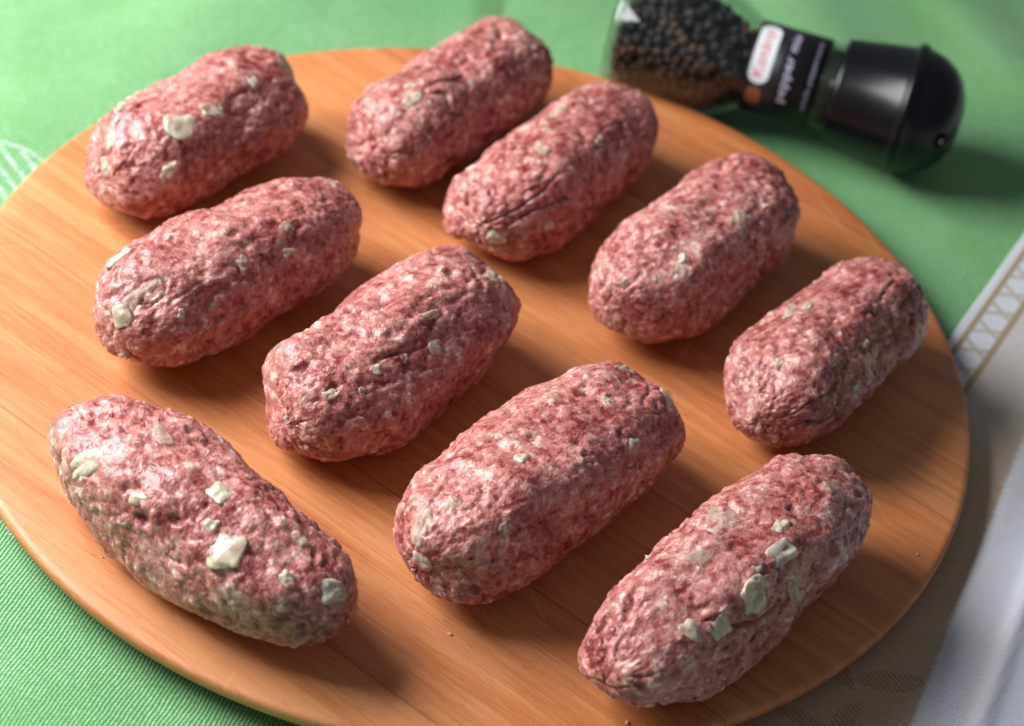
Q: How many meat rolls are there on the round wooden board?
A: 10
